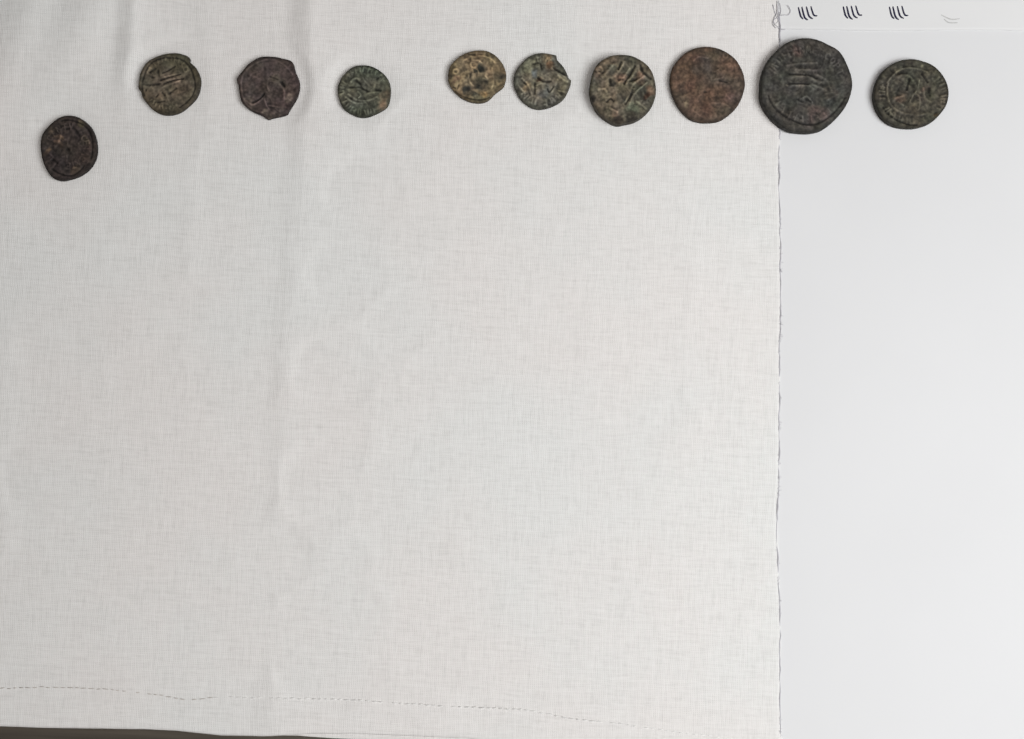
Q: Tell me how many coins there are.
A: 10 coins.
